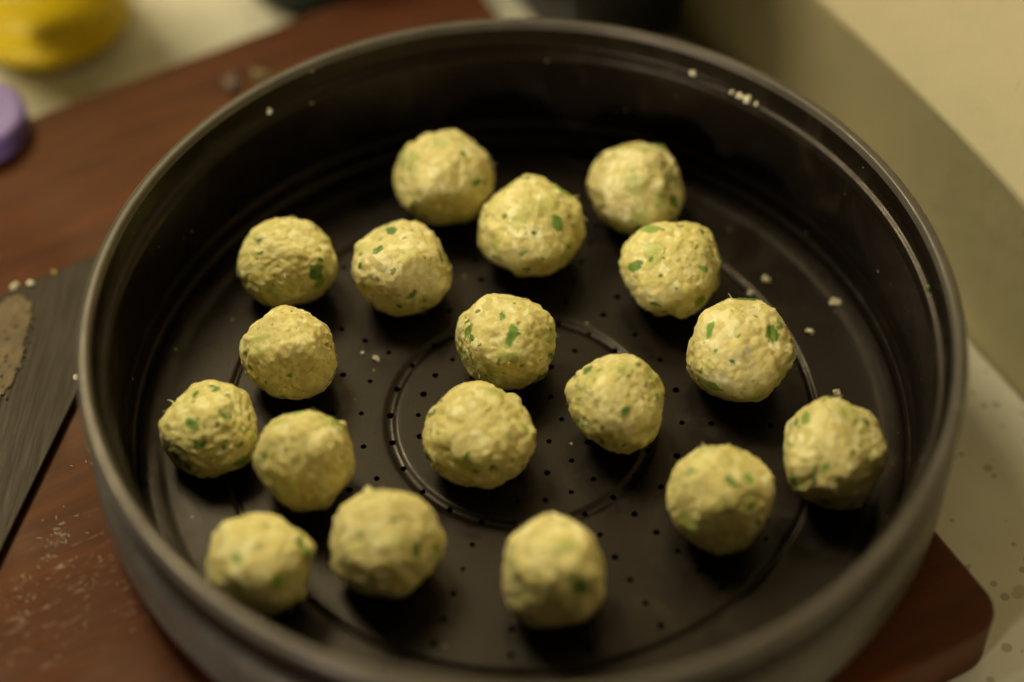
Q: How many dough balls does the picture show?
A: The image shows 18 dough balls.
